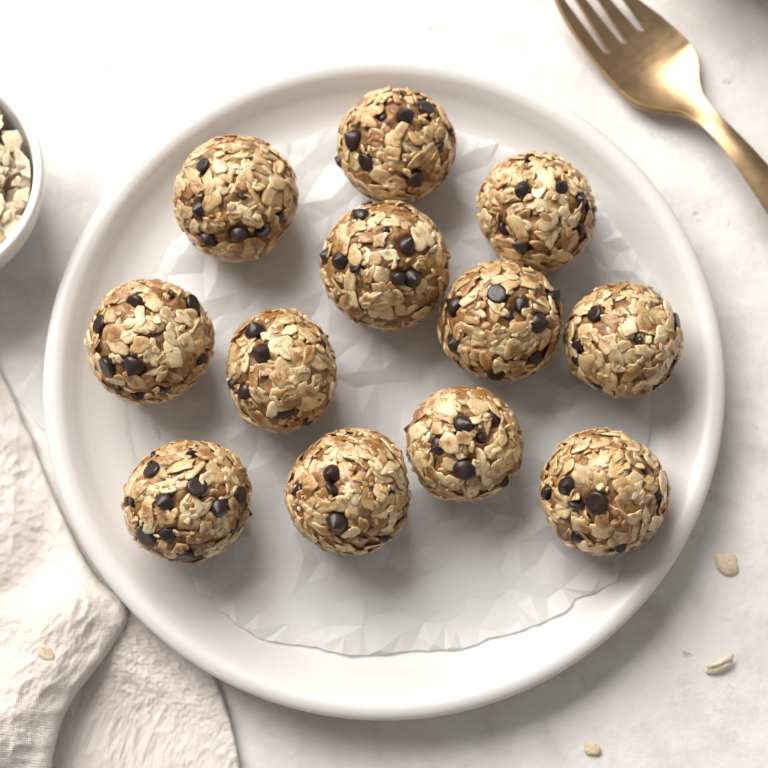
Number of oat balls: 12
